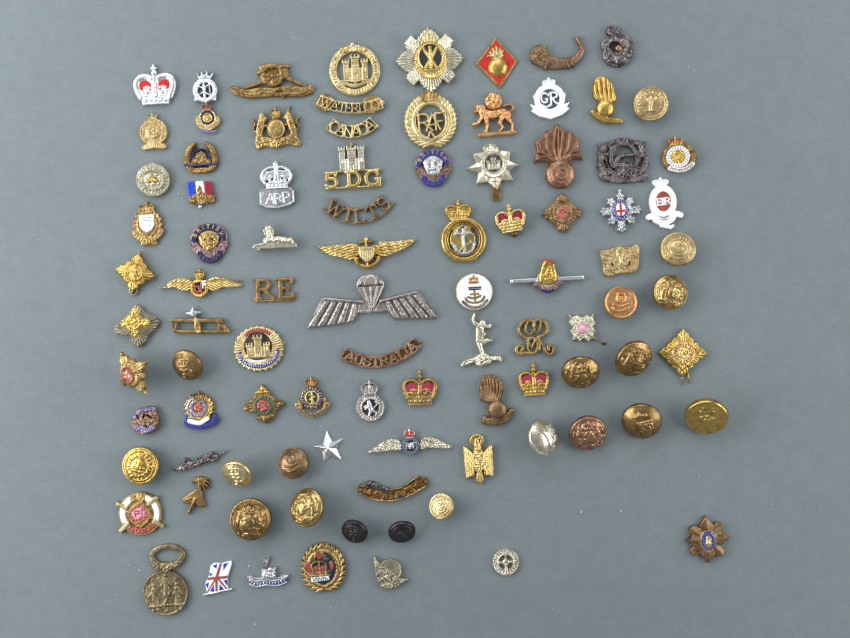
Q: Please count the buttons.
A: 19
